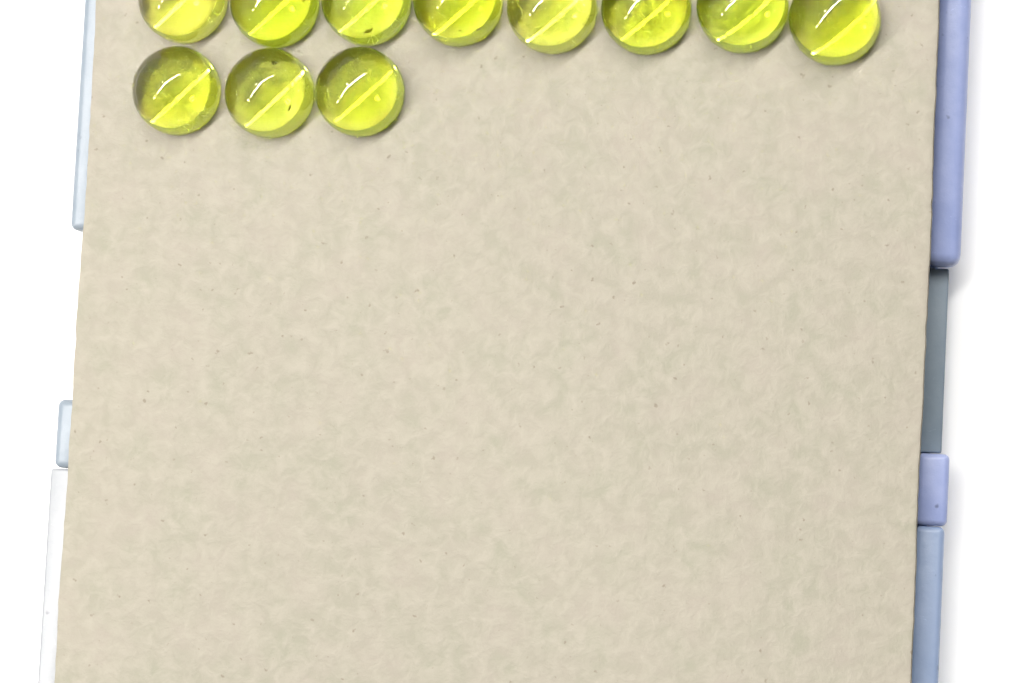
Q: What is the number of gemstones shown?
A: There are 11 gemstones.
